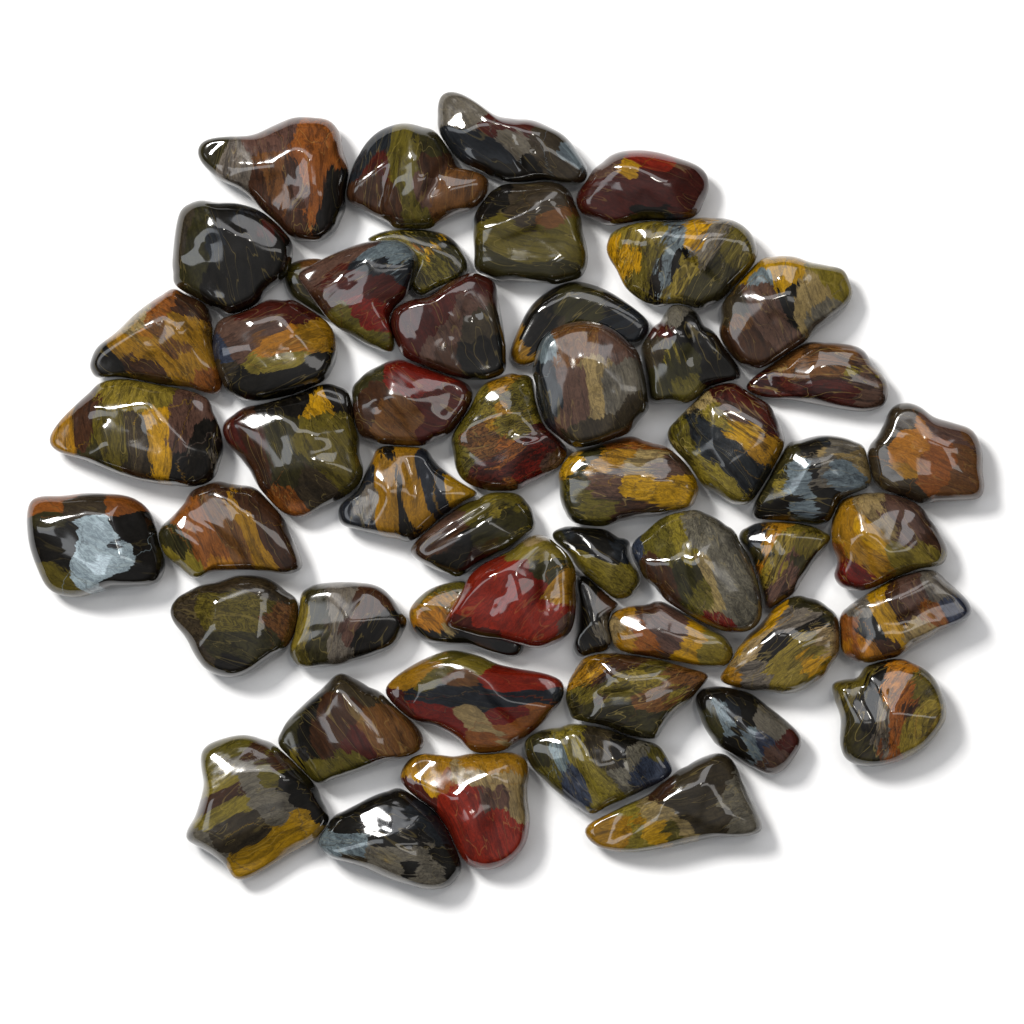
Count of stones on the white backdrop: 52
